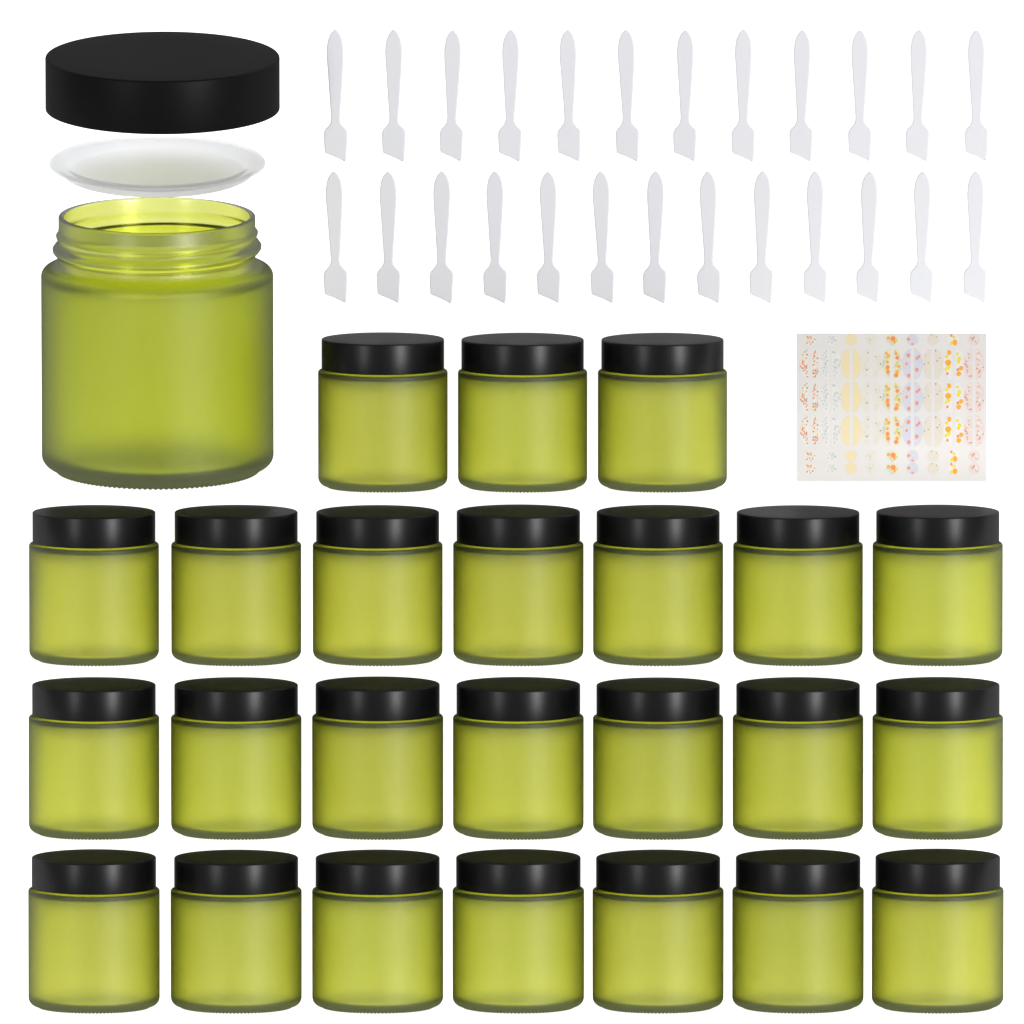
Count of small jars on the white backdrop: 24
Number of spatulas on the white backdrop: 25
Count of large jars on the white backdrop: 1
